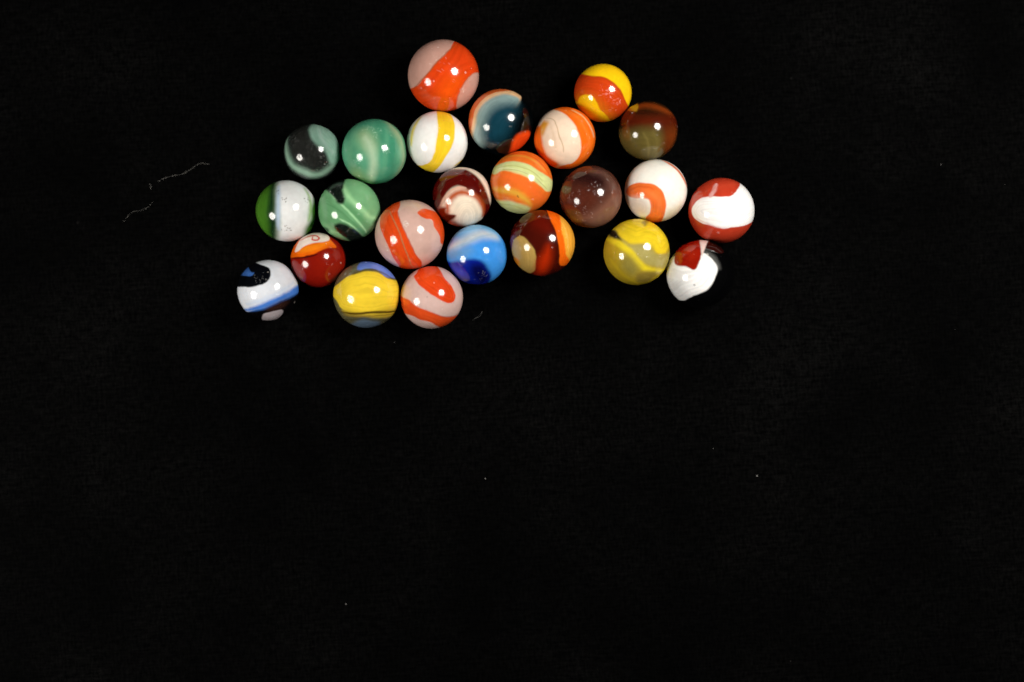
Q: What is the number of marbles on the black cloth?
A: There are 24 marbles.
